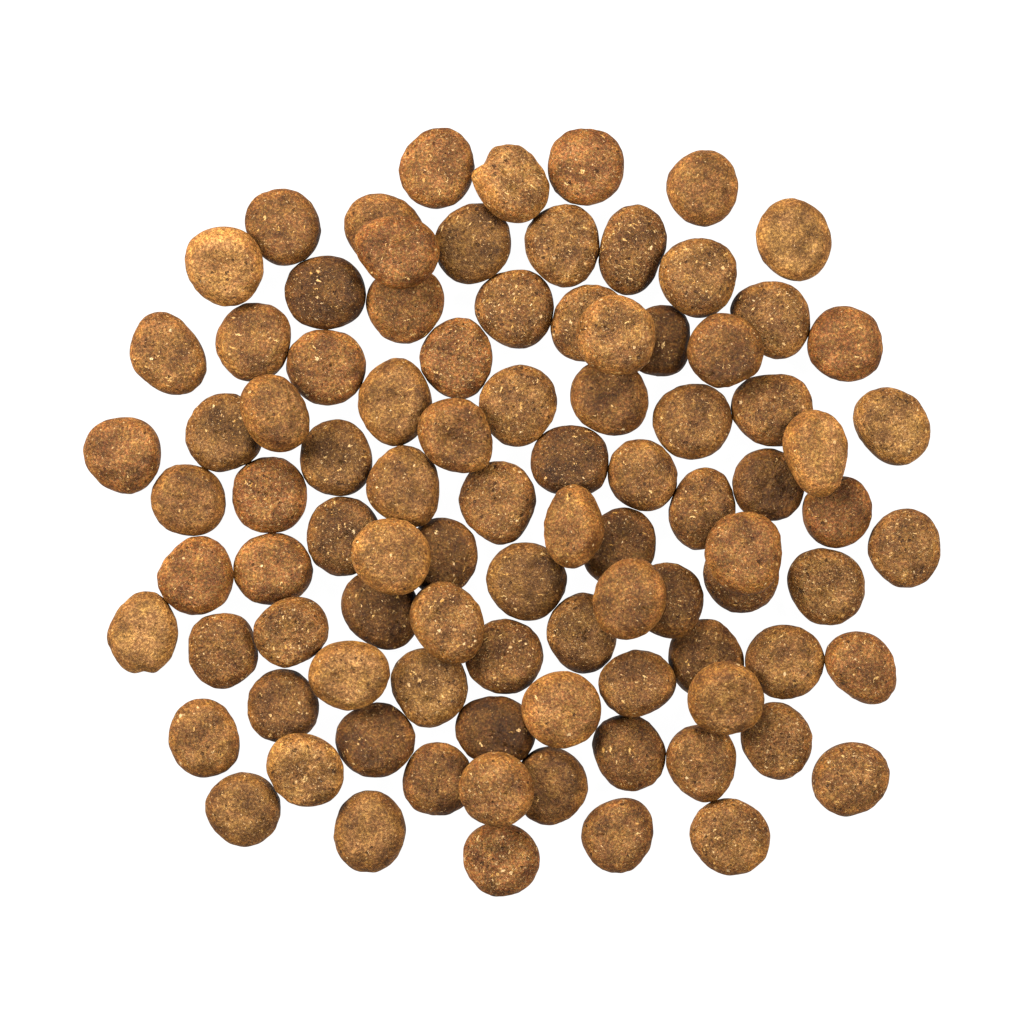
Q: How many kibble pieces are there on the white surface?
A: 93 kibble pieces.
